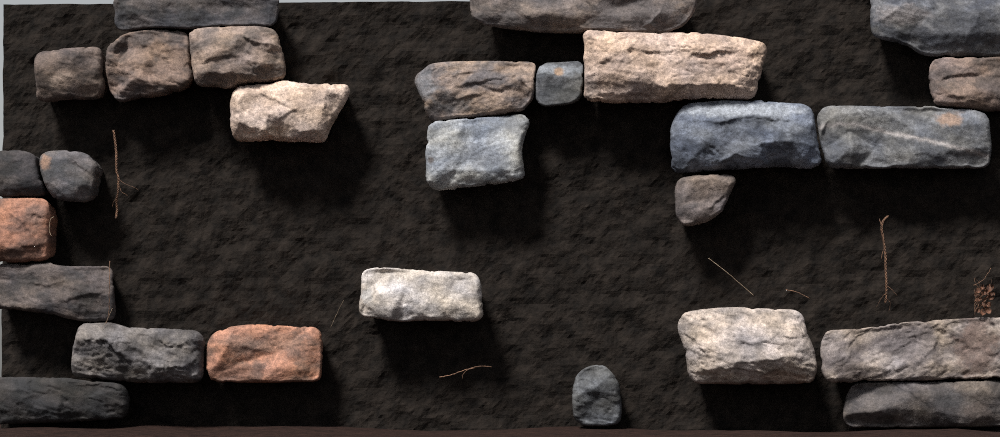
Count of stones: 27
